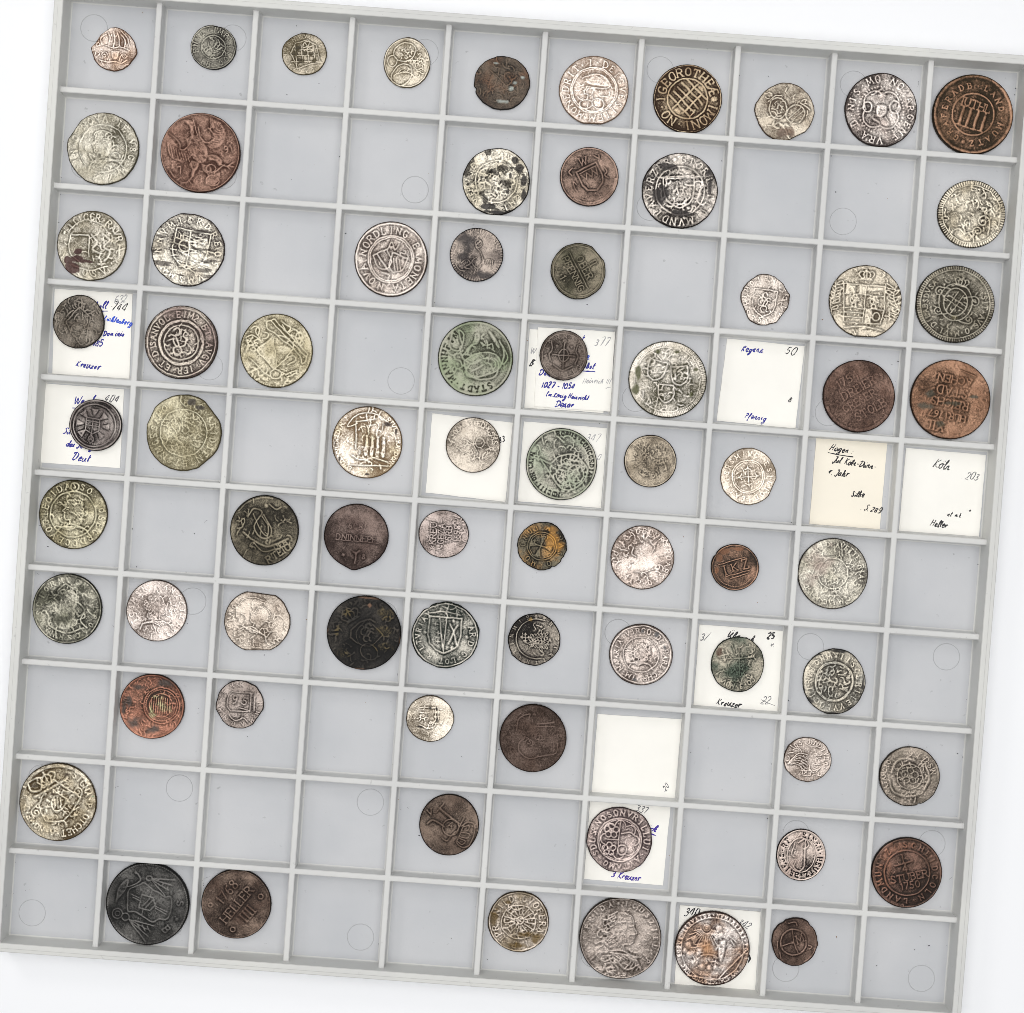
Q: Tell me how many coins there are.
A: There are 73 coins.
